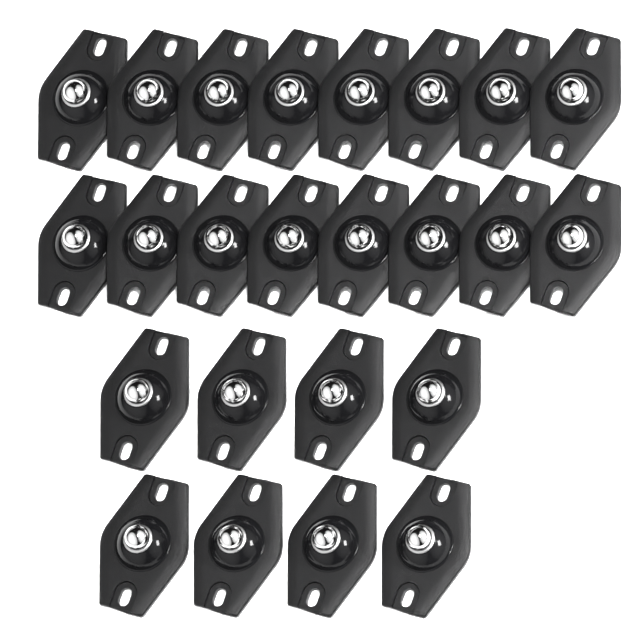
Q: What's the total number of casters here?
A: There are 24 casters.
